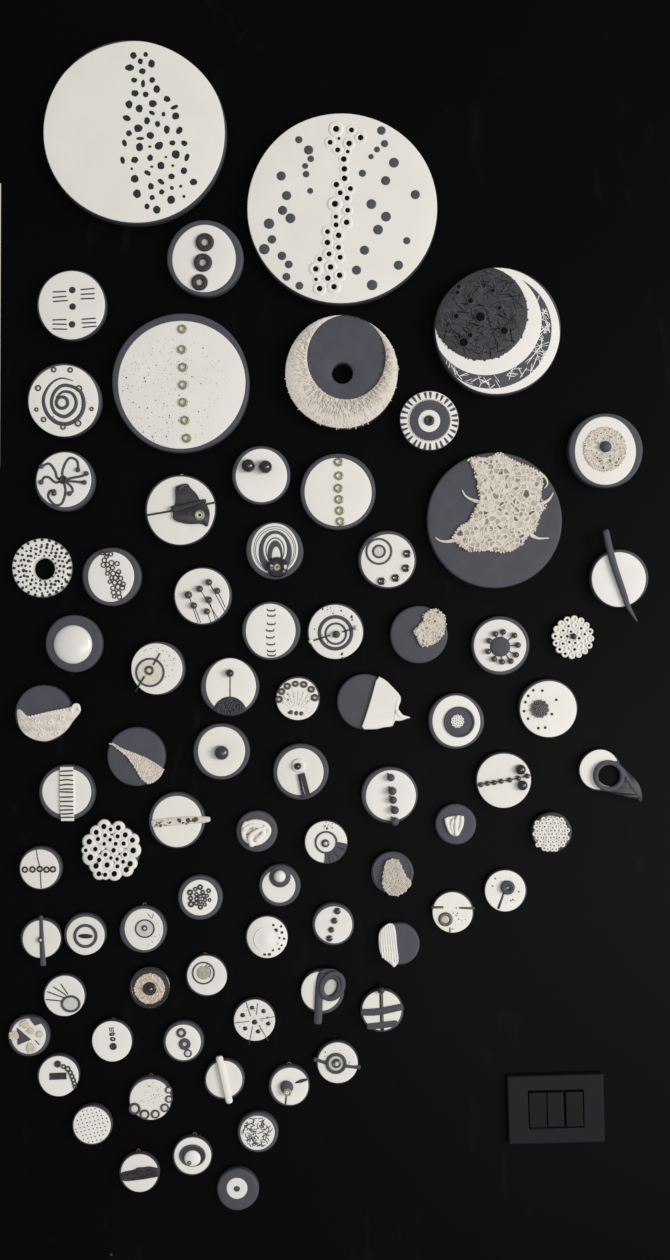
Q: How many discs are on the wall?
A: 78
